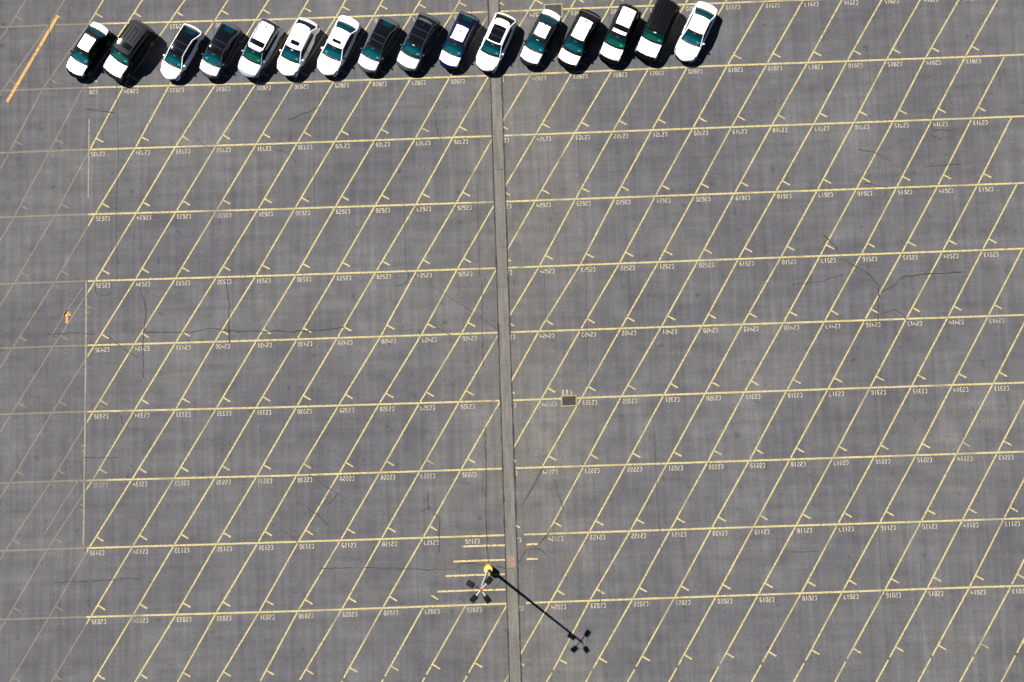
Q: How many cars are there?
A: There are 16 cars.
